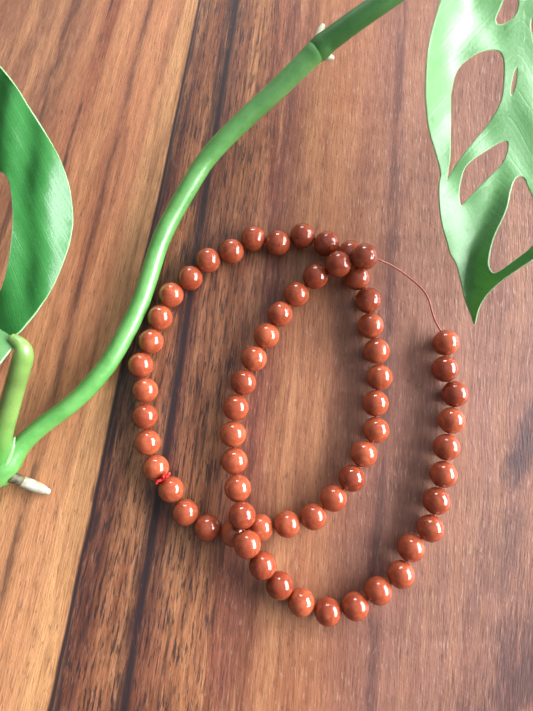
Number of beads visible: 63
